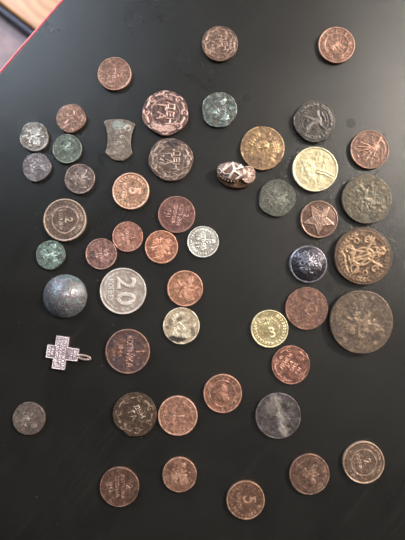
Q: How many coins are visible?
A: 45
